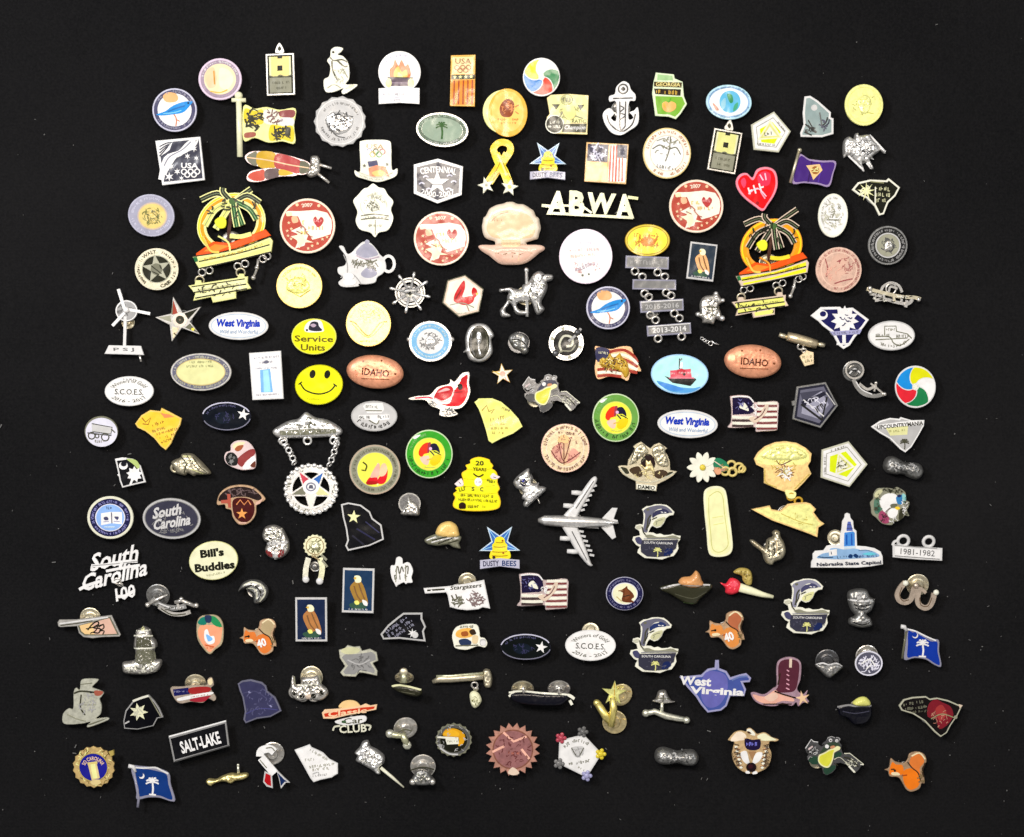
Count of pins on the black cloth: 180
